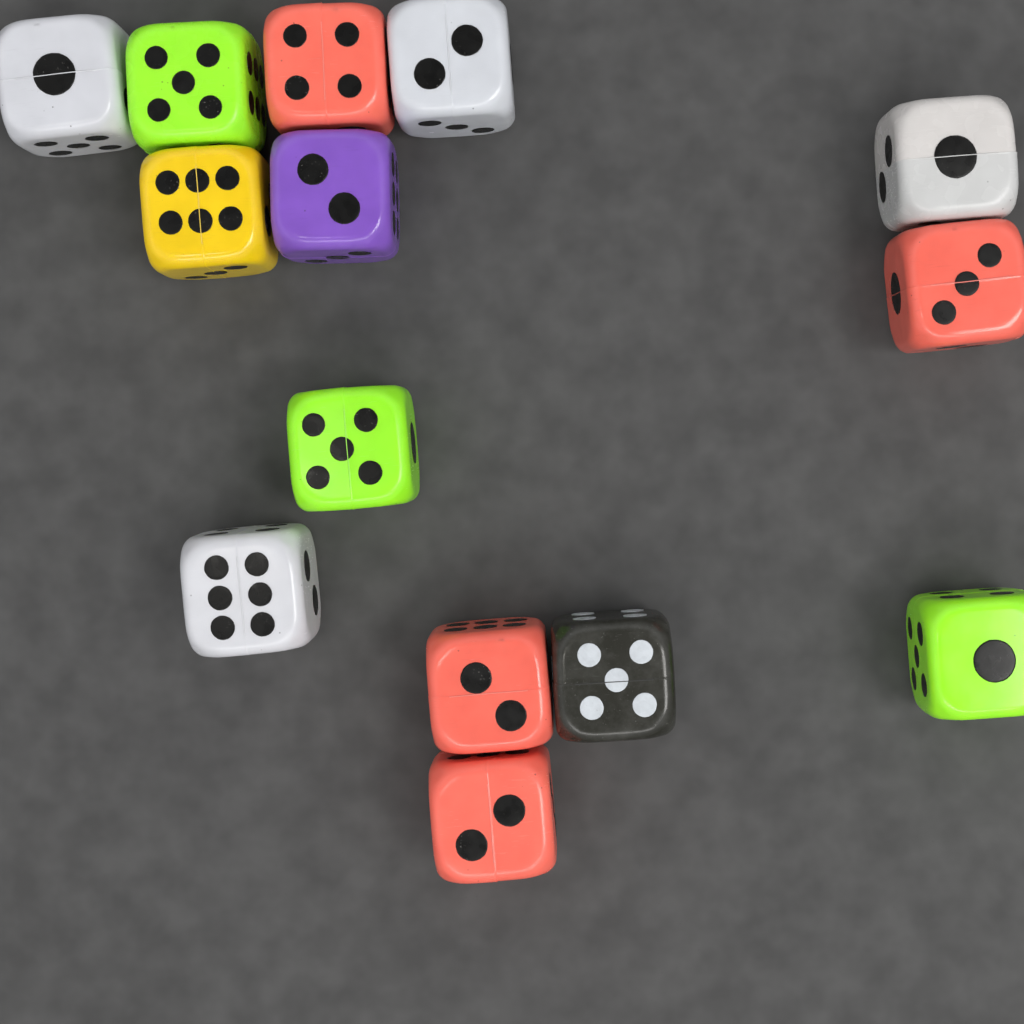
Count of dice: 14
